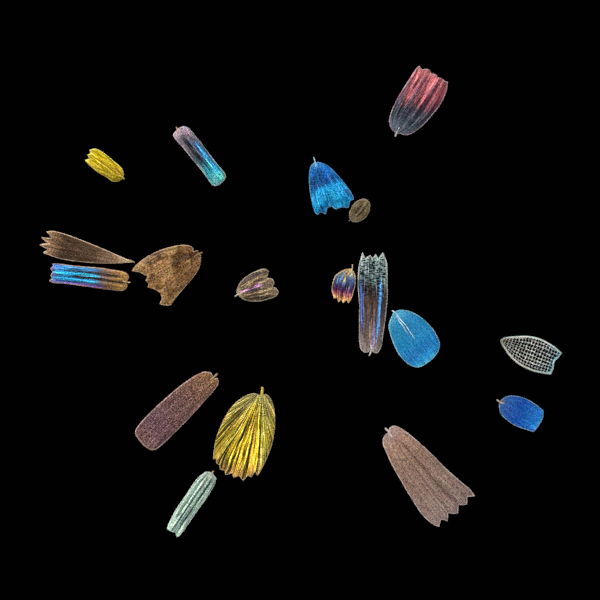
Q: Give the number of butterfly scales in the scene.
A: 18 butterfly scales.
